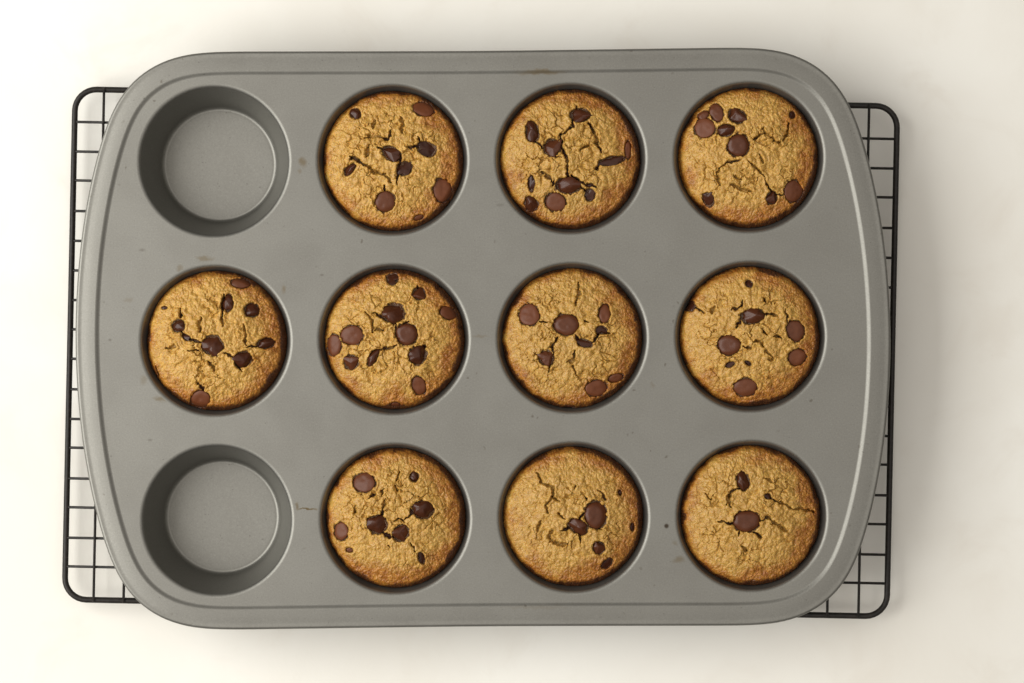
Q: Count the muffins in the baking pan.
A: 10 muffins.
